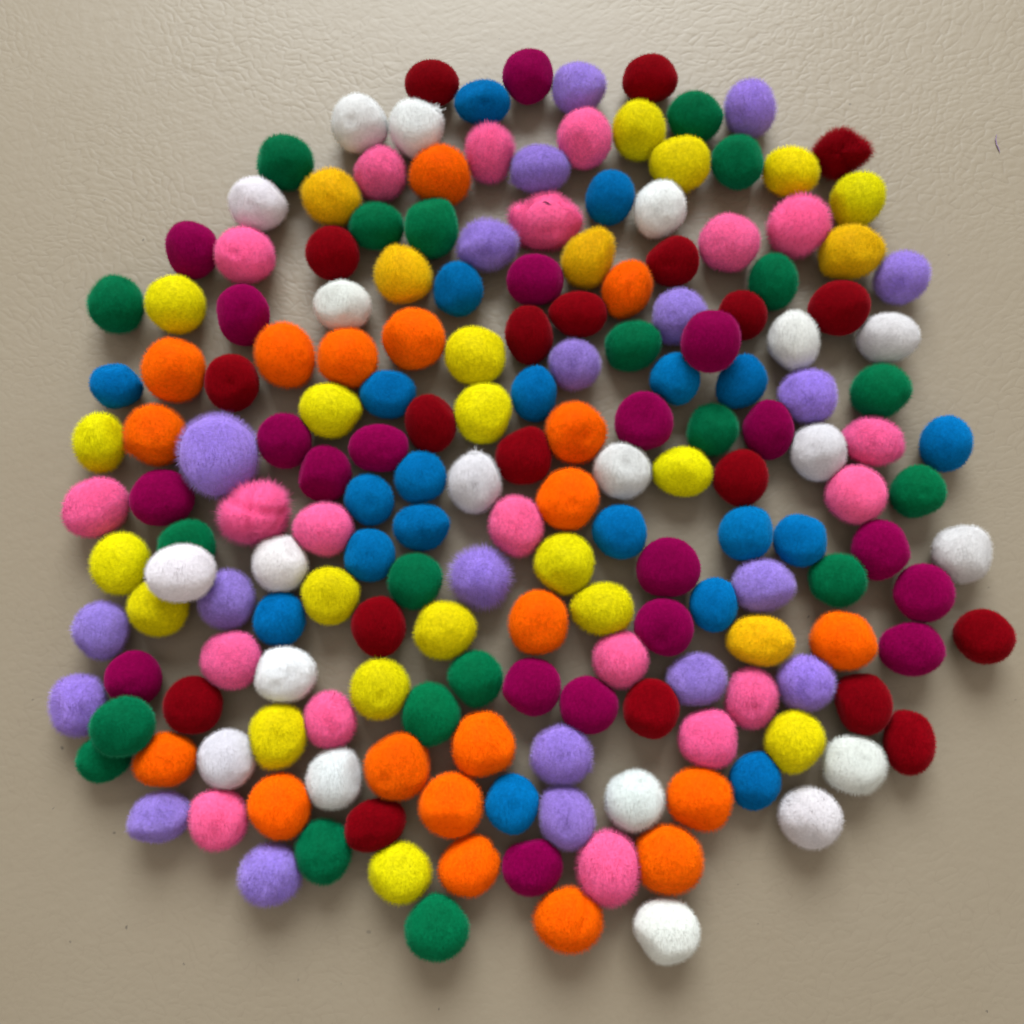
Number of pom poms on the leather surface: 185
